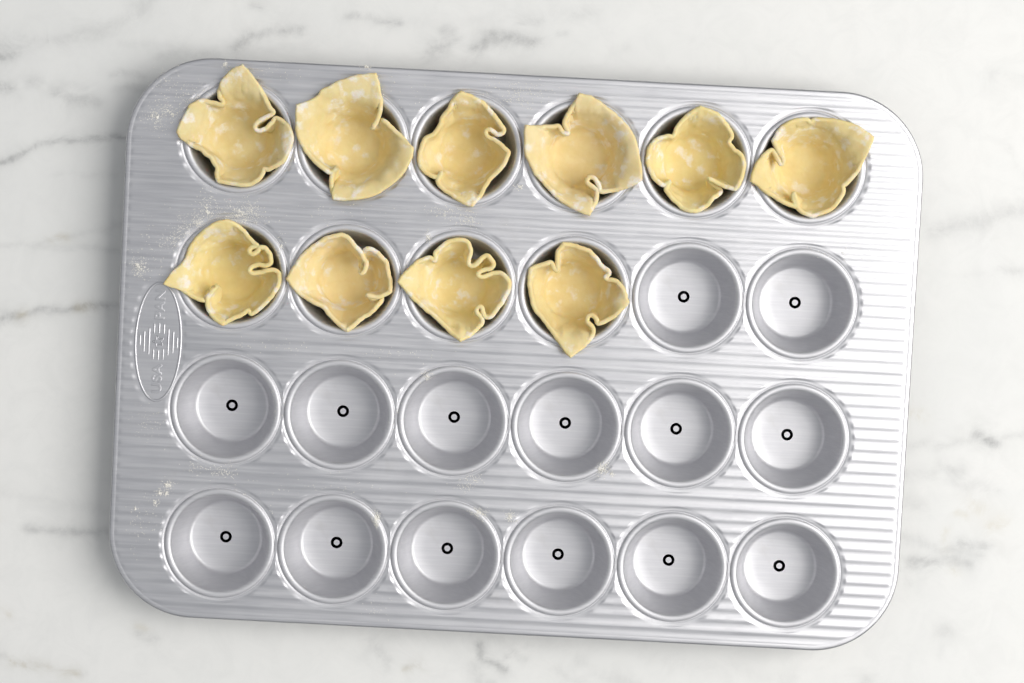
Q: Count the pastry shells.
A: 10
